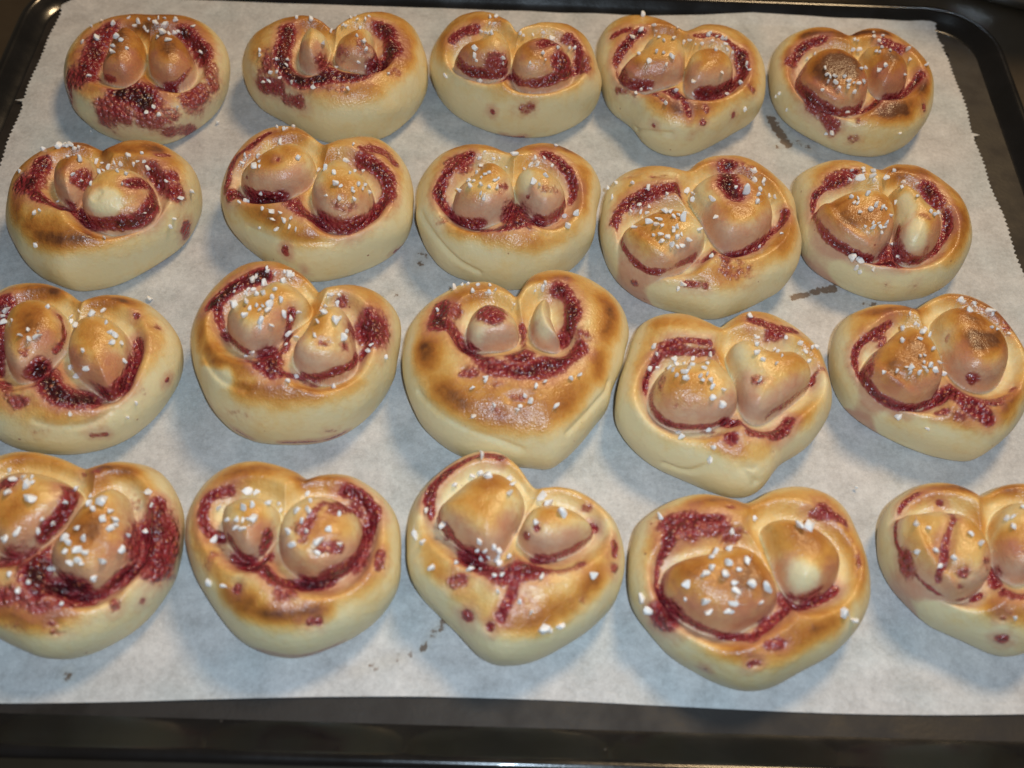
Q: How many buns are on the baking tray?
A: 20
